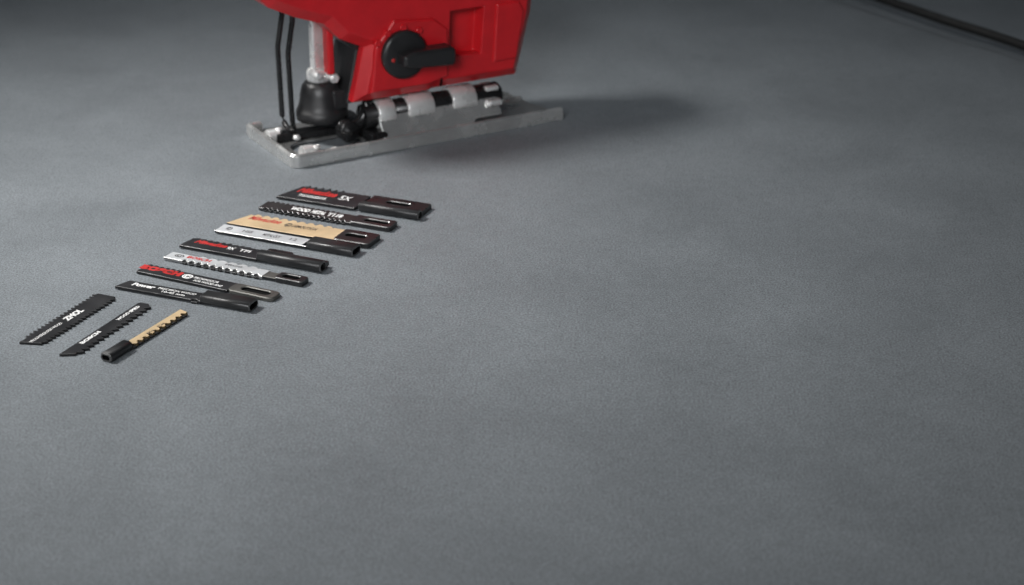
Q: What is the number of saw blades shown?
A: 11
